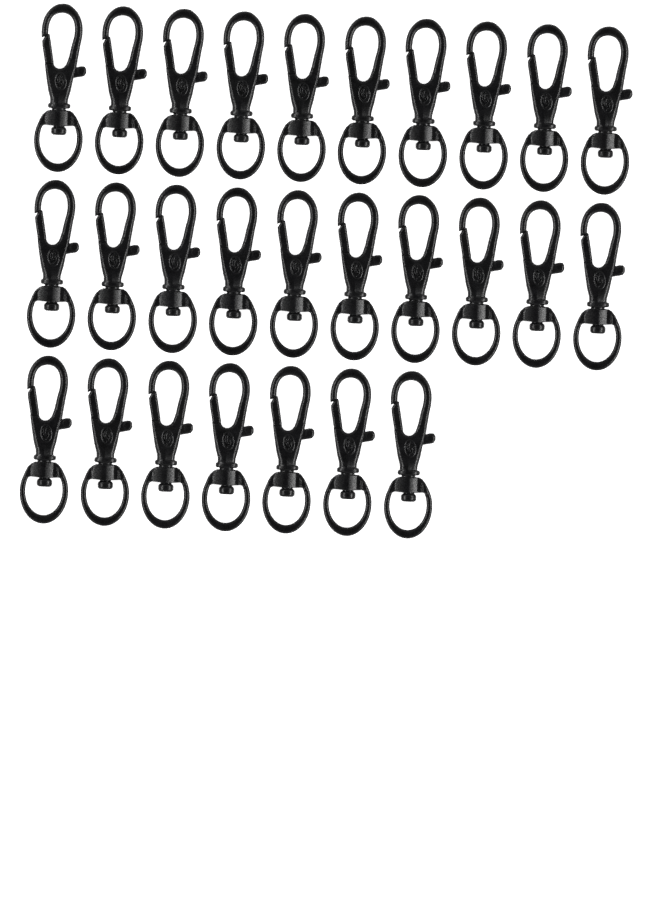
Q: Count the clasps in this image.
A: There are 27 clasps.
